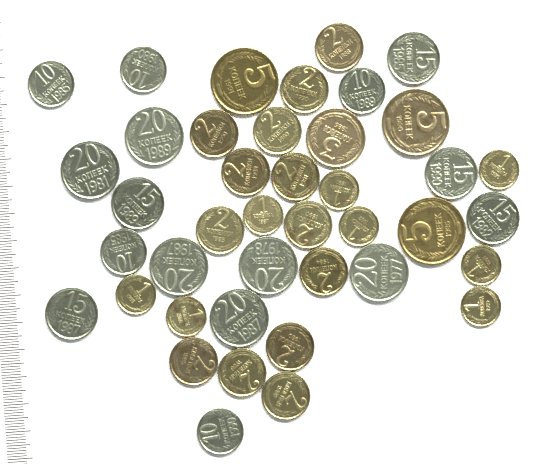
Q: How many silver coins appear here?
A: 16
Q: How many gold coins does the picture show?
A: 25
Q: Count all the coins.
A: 41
